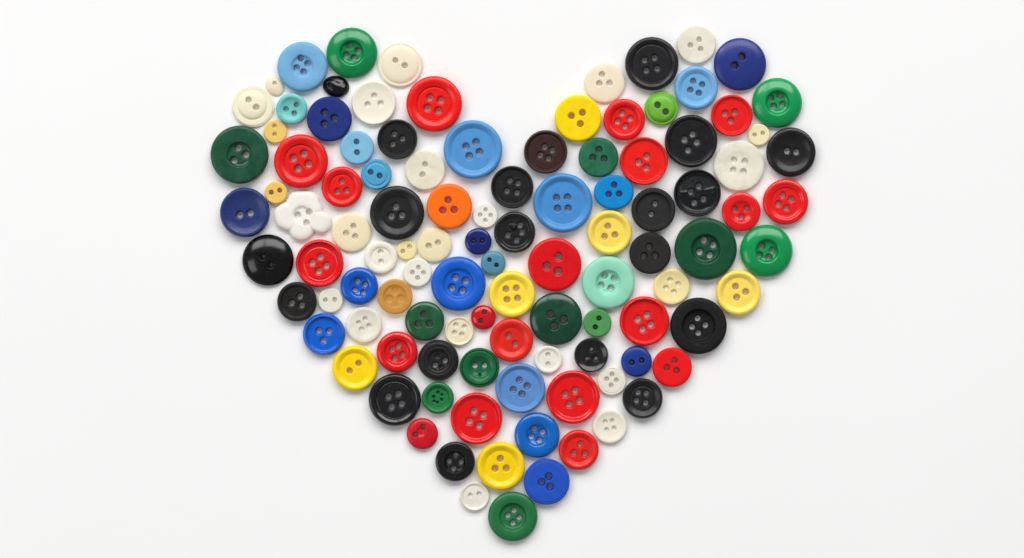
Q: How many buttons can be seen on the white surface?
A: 107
